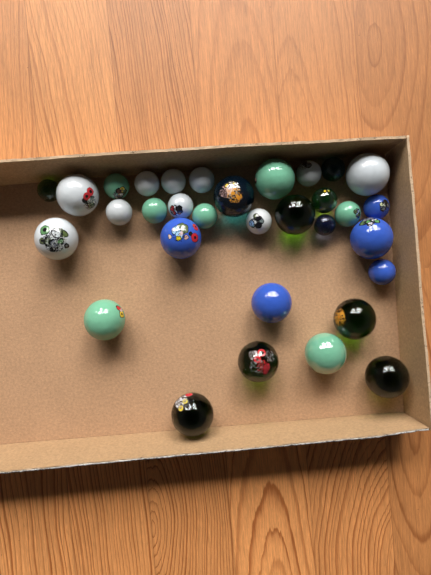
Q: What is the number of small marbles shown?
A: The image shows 17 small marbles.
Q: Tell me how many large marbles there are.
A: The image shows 15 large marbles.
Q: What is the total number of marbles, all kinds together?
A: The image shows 32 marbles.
